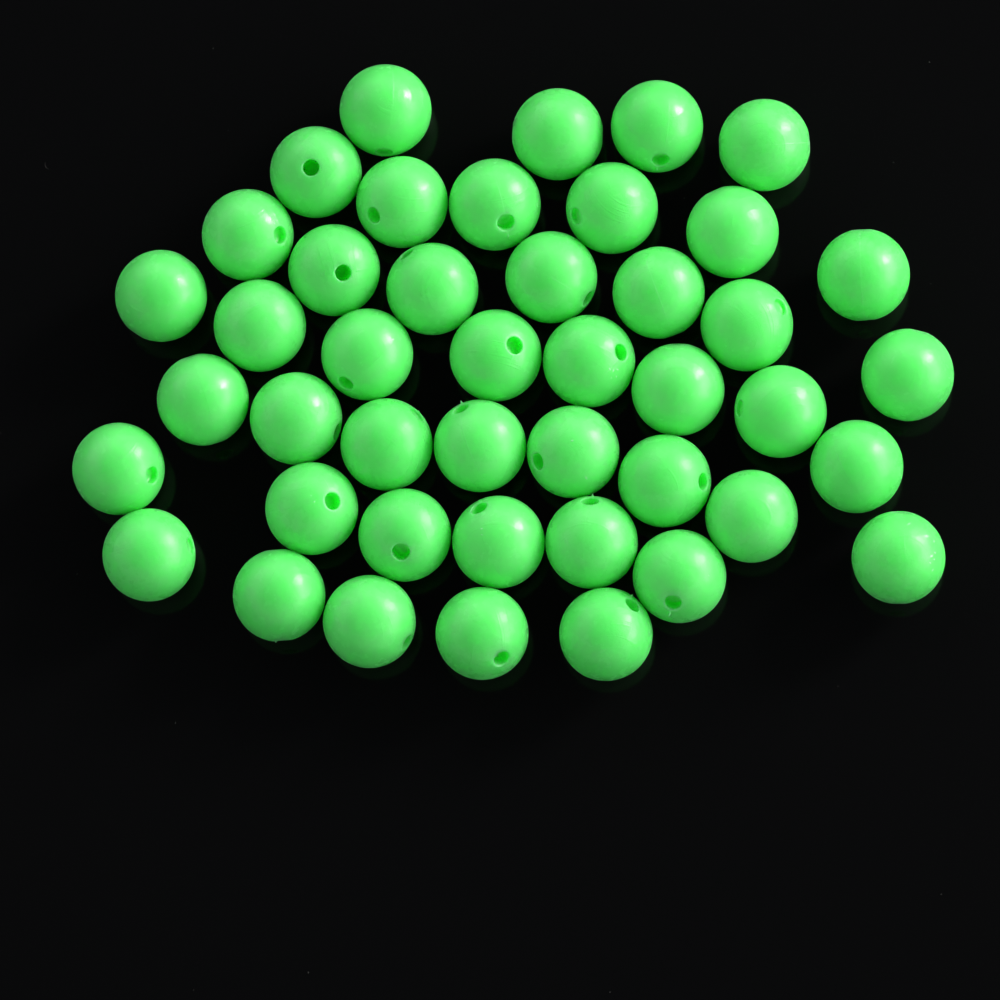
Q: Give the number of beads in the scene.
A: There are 44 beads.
